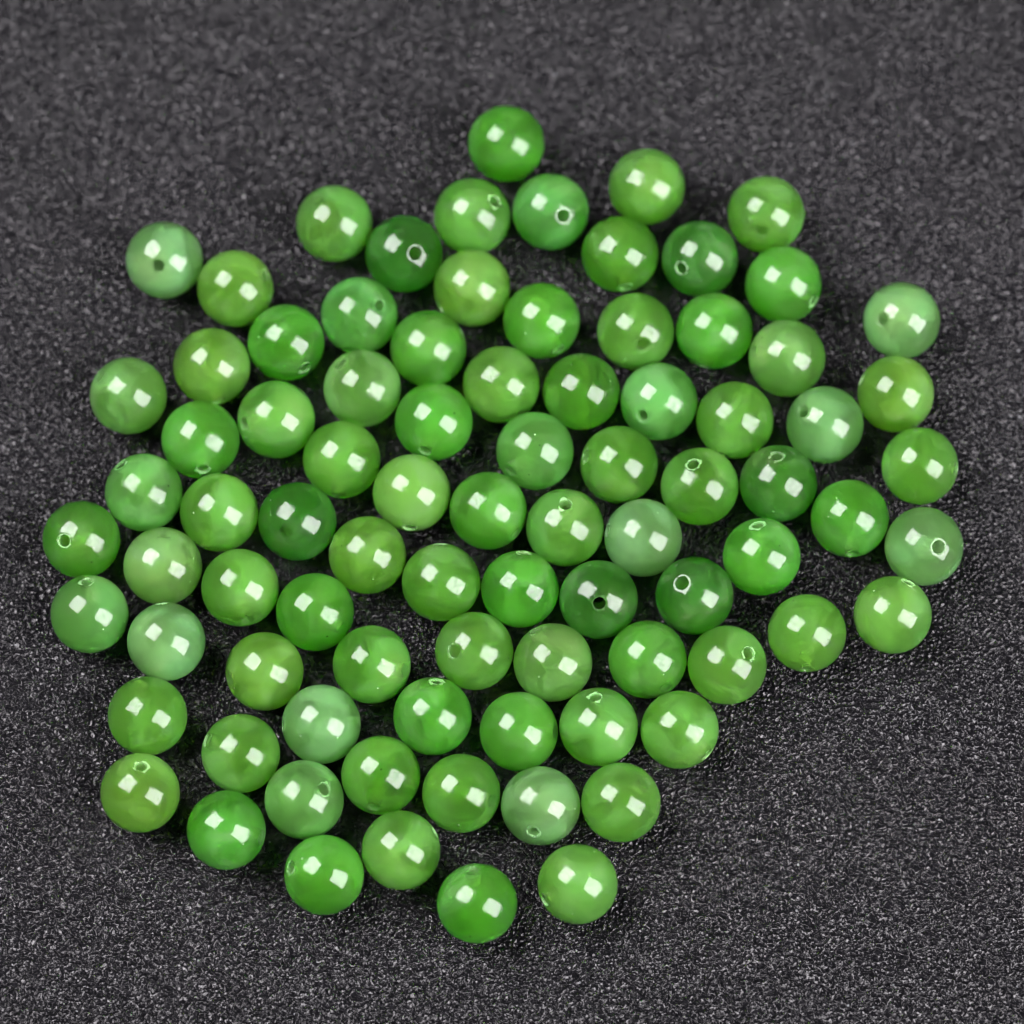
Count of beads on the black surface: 86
